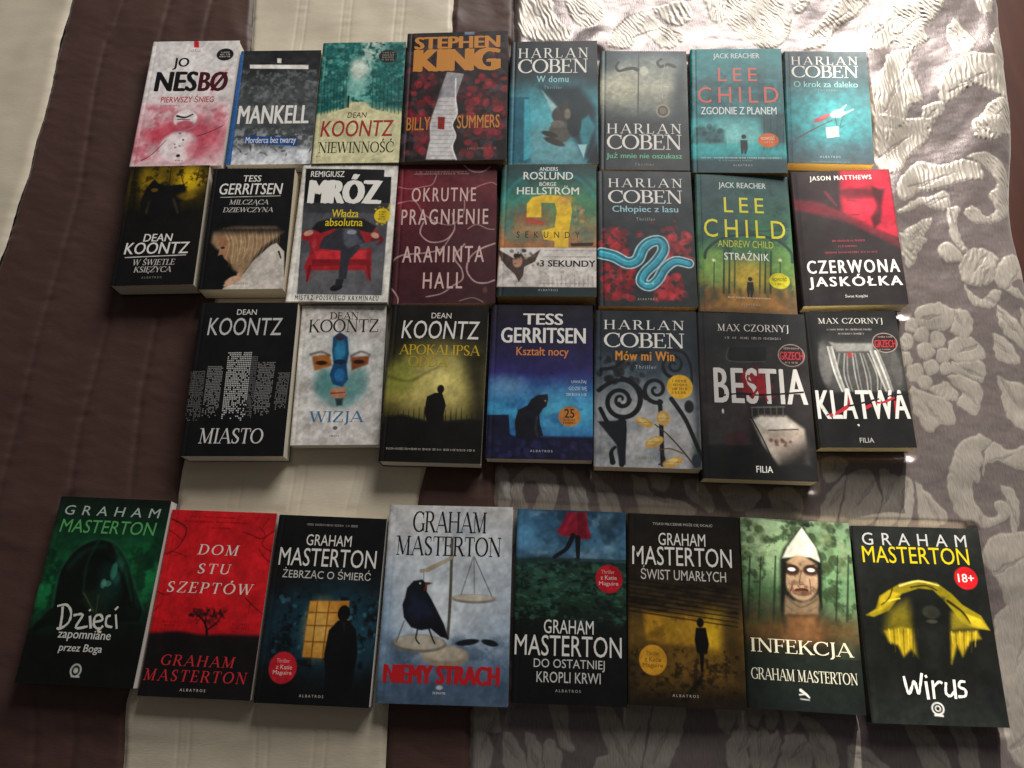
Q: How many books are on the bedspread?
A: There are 31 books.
